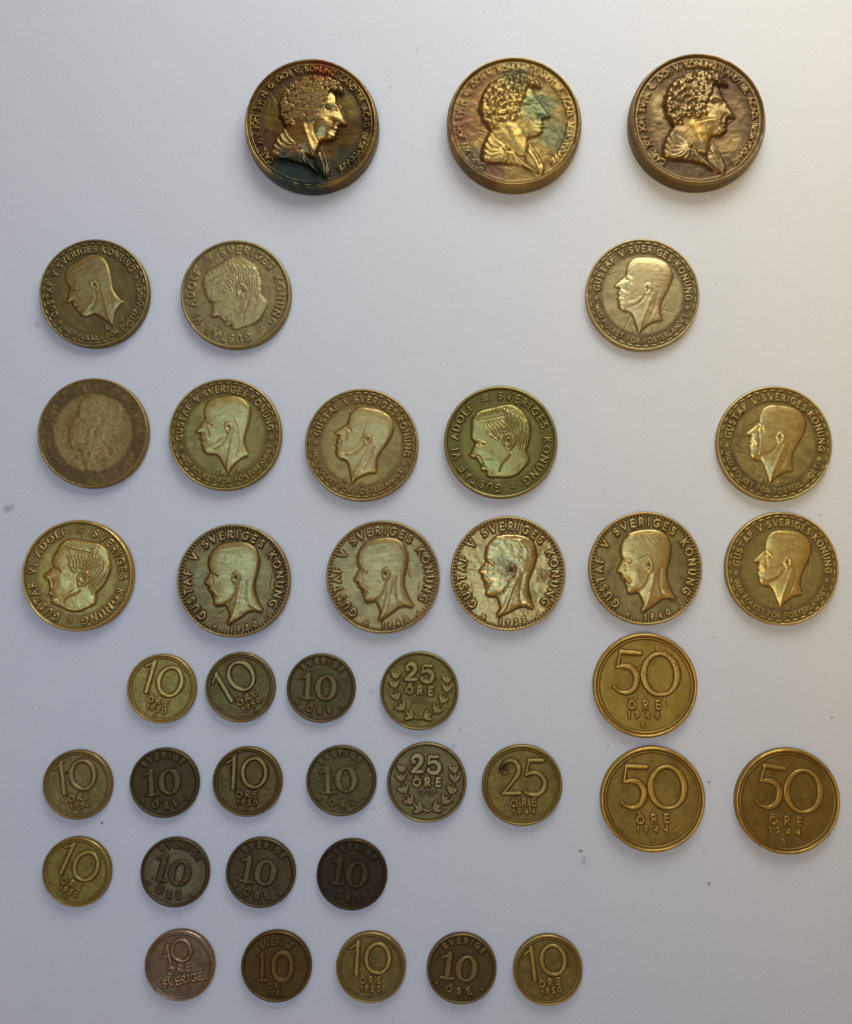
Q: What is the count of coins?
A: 39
